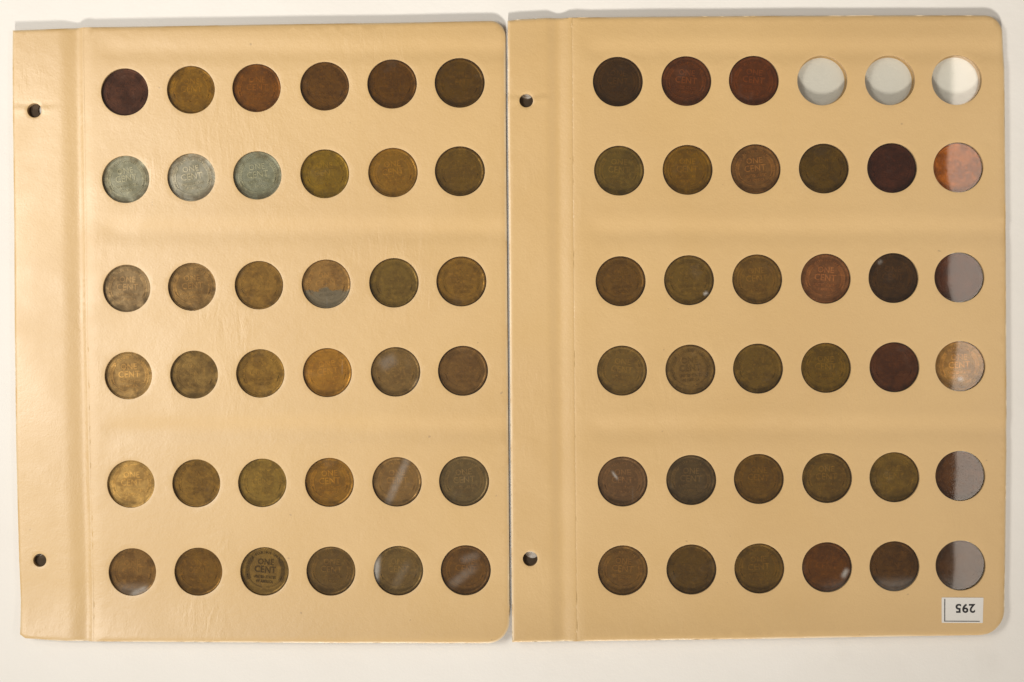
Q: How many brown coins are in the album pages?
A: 66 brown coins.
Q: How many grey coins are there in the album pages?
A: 3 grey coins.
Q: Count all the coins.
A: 69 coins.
